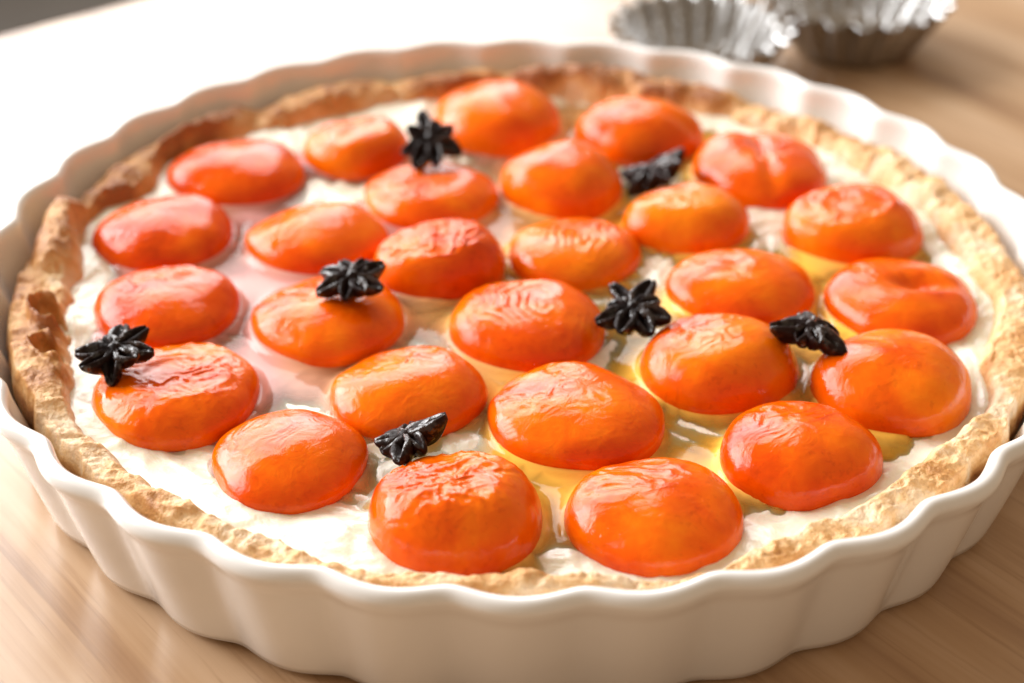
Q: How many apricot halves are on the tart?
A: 27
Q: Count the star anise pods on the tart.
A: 7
